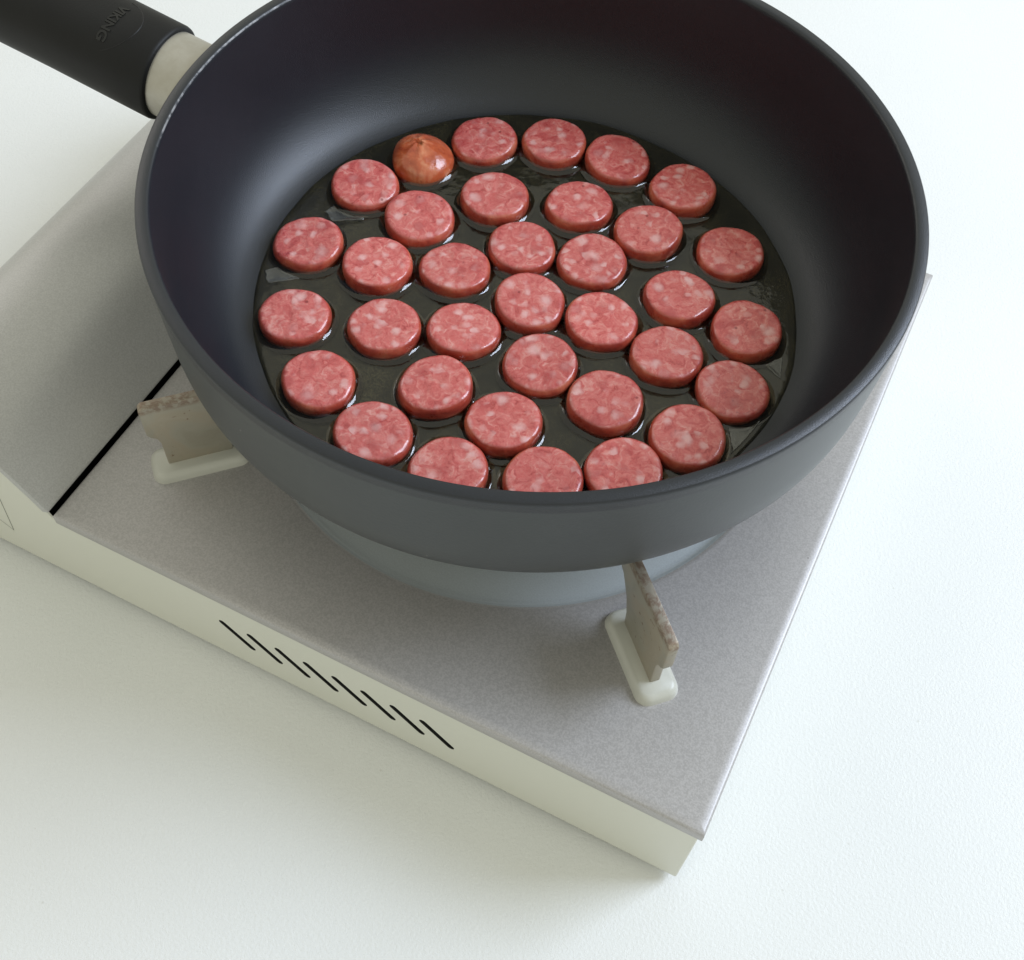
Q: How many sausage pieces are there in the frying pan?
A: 35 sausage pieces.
